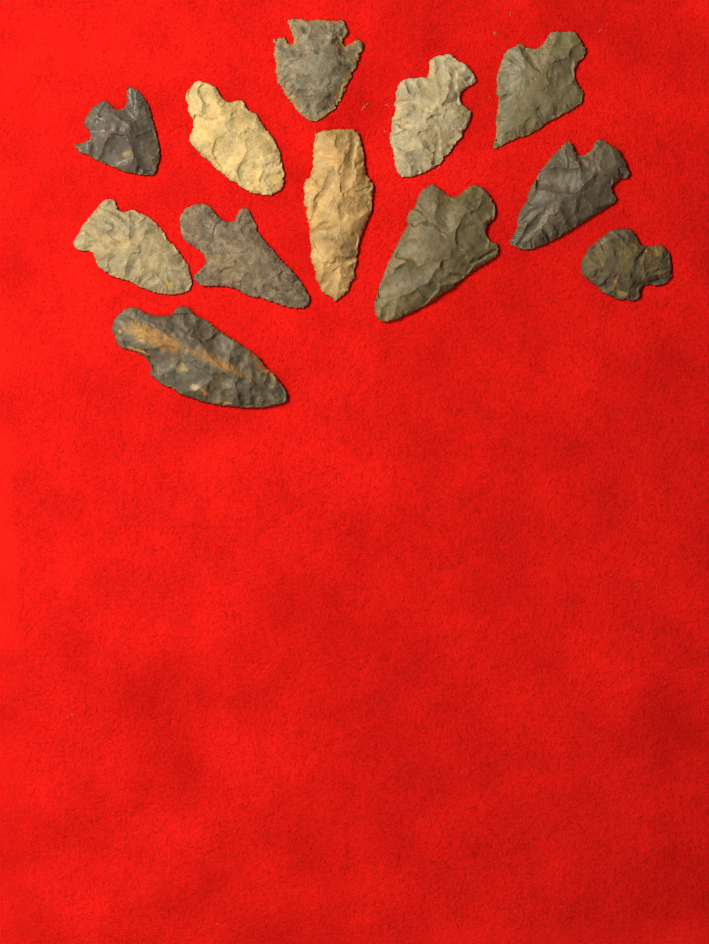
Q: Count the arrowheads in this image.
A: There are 12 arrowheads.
